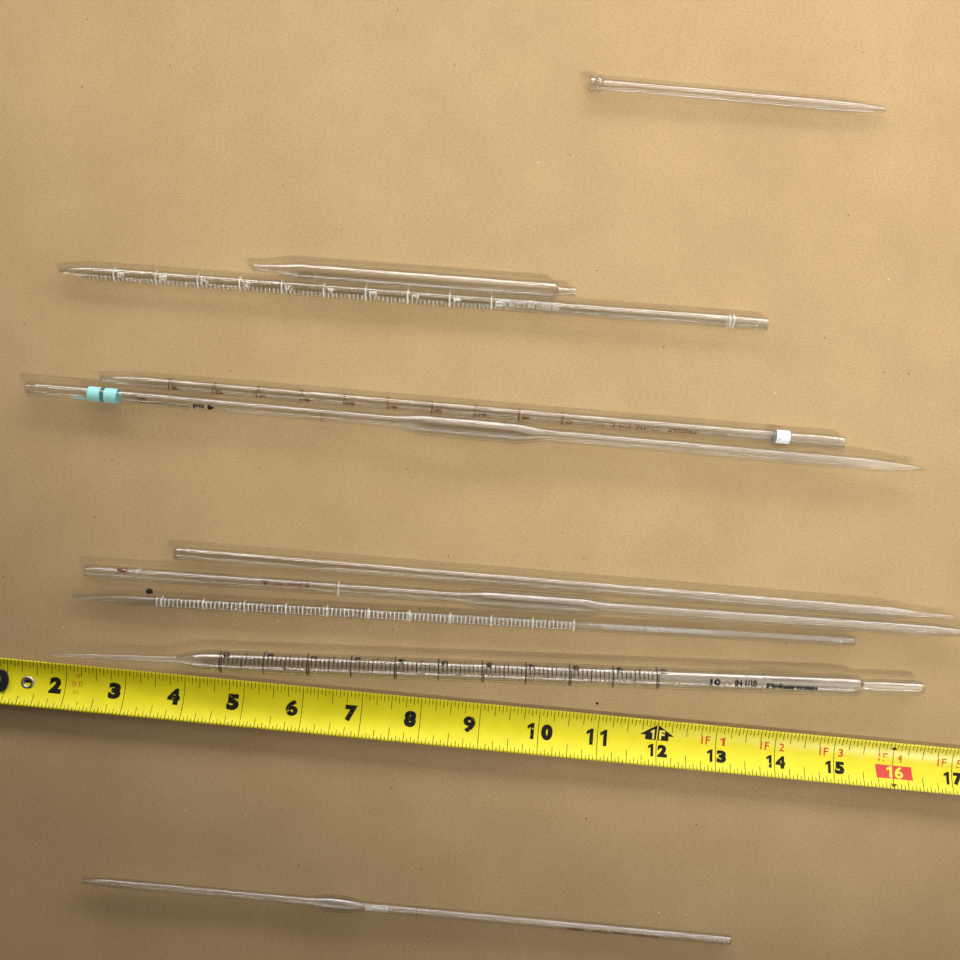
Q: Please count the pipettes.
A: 10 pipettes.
